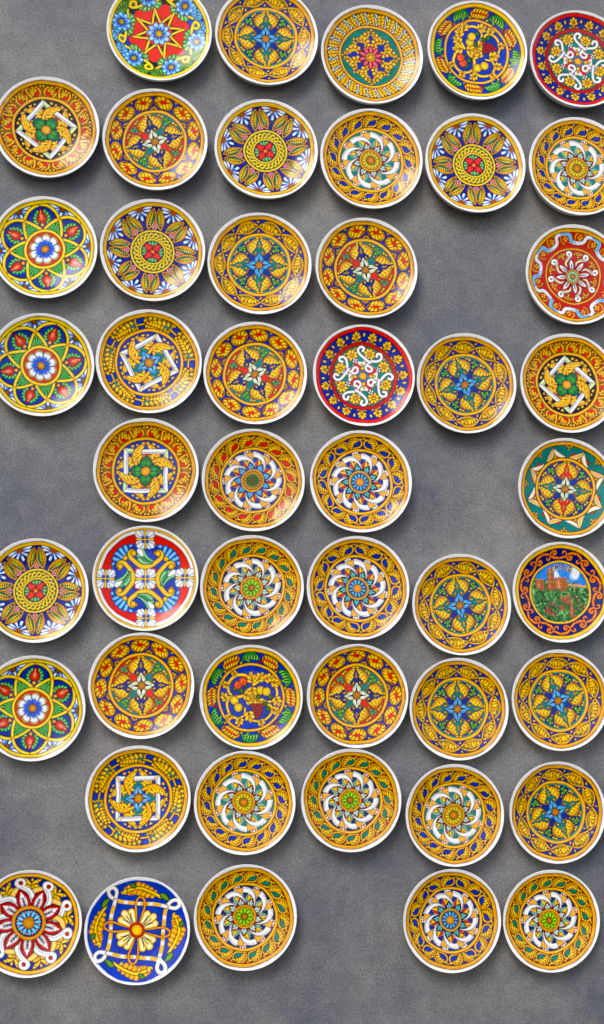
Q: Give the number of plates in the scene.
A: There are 48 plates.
